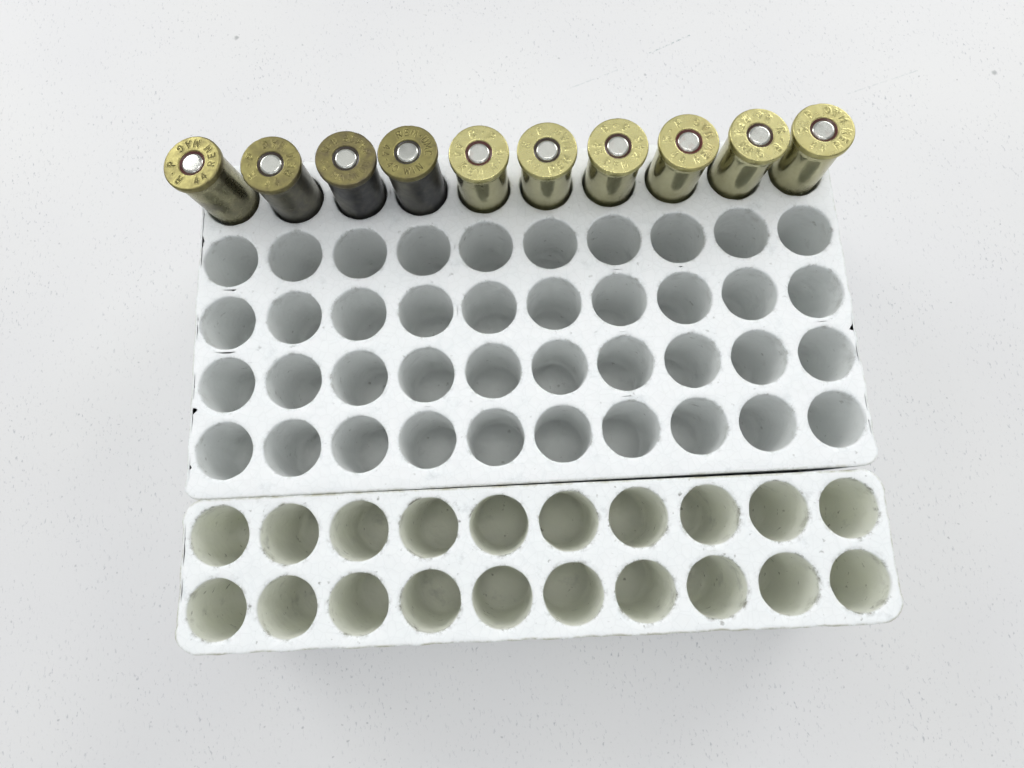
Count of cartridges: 10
